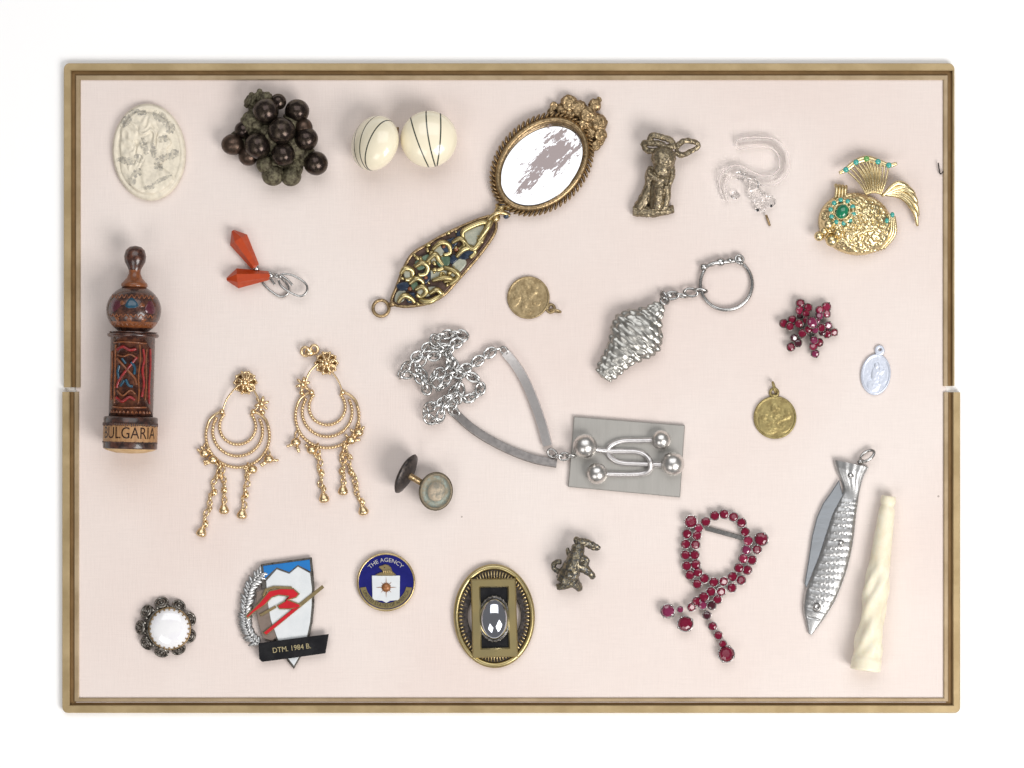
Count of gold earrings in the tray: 2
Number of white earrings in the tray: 2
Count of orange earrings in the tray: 2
